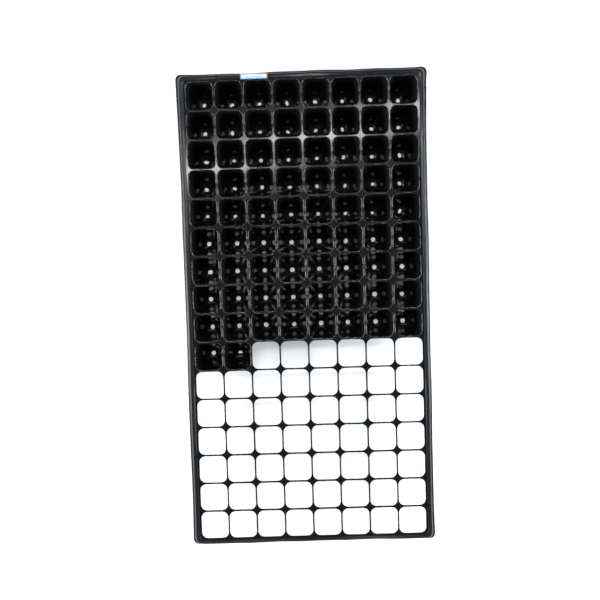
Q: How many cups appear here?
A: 74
